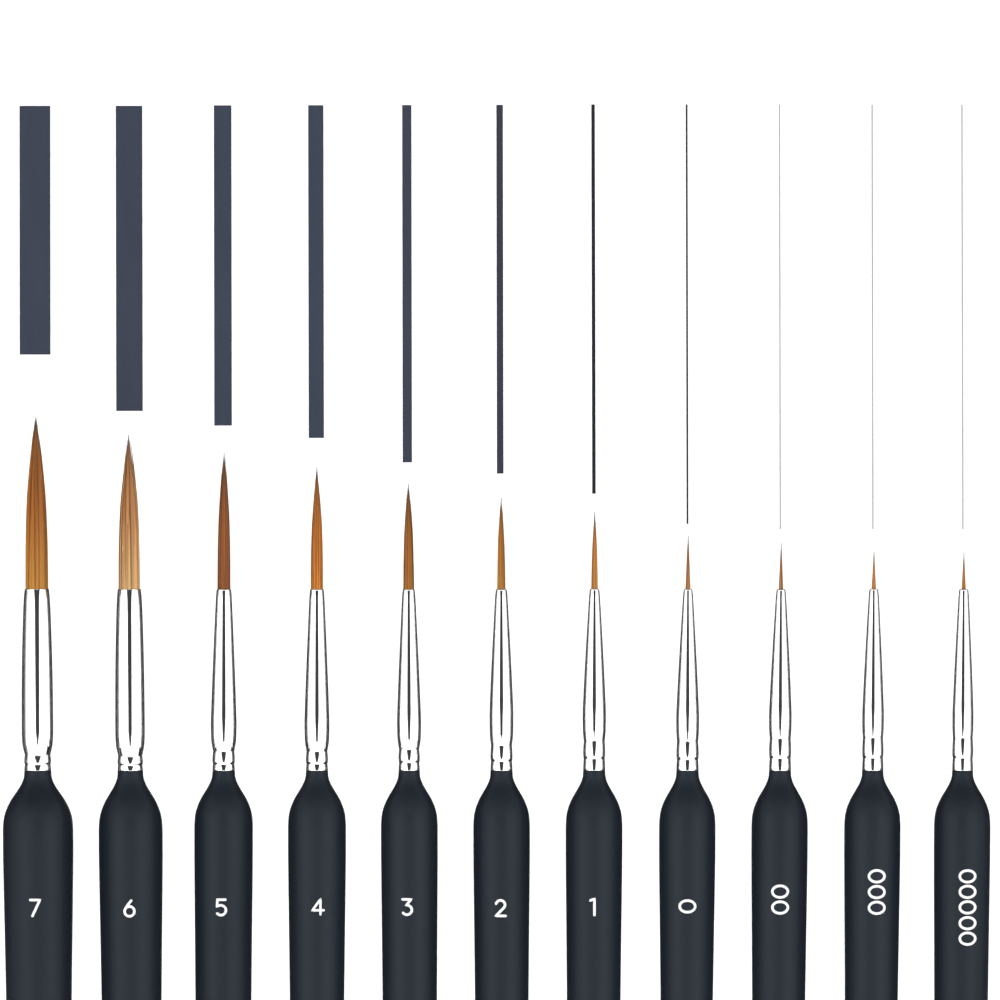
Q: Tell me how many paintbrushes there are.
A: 11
